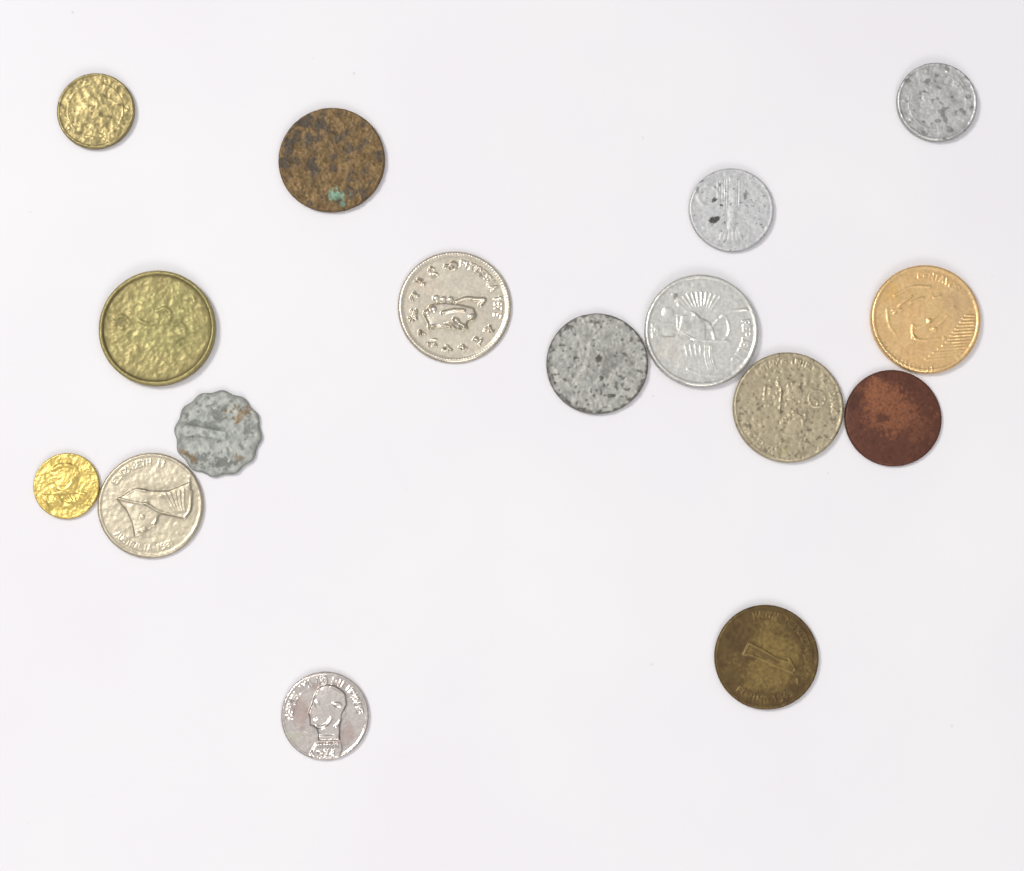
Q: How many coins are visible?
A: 16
